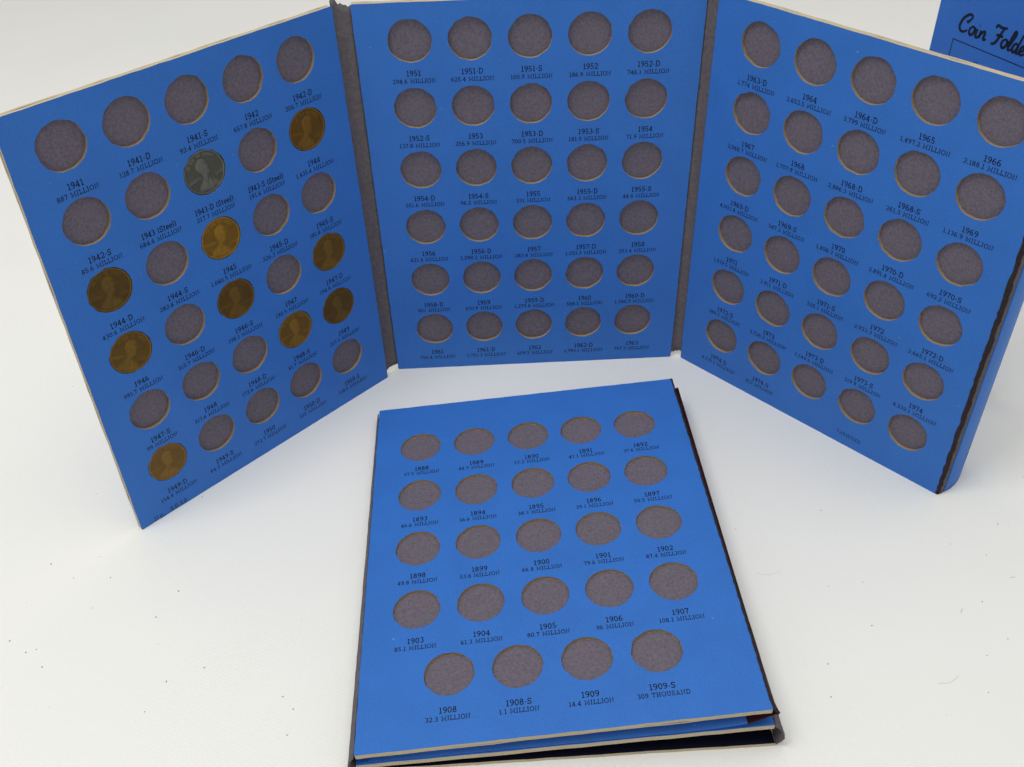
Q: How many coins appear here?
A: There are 10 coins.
